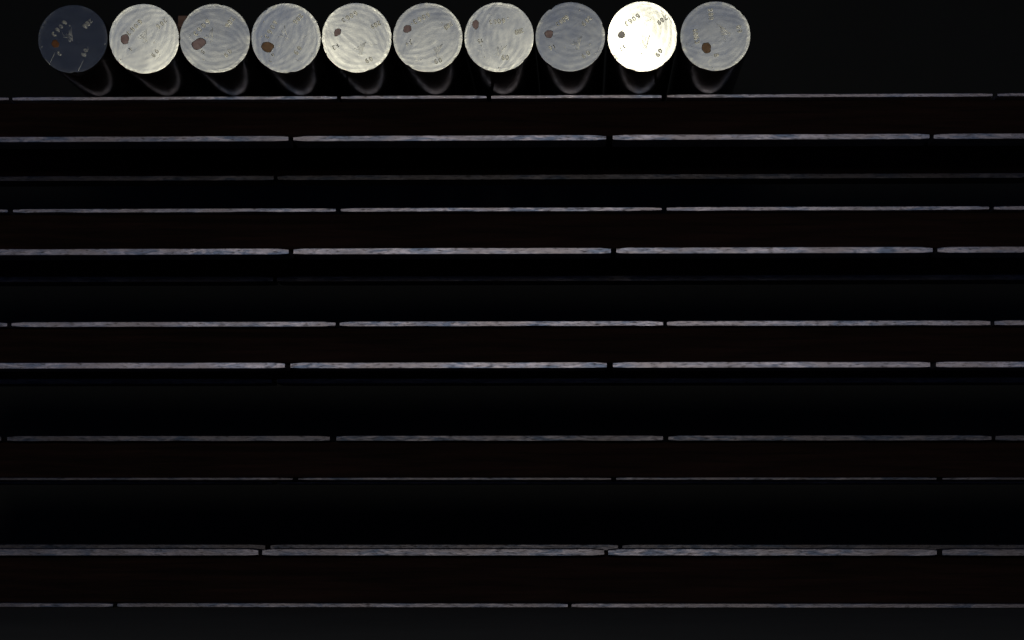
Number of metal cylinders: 10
